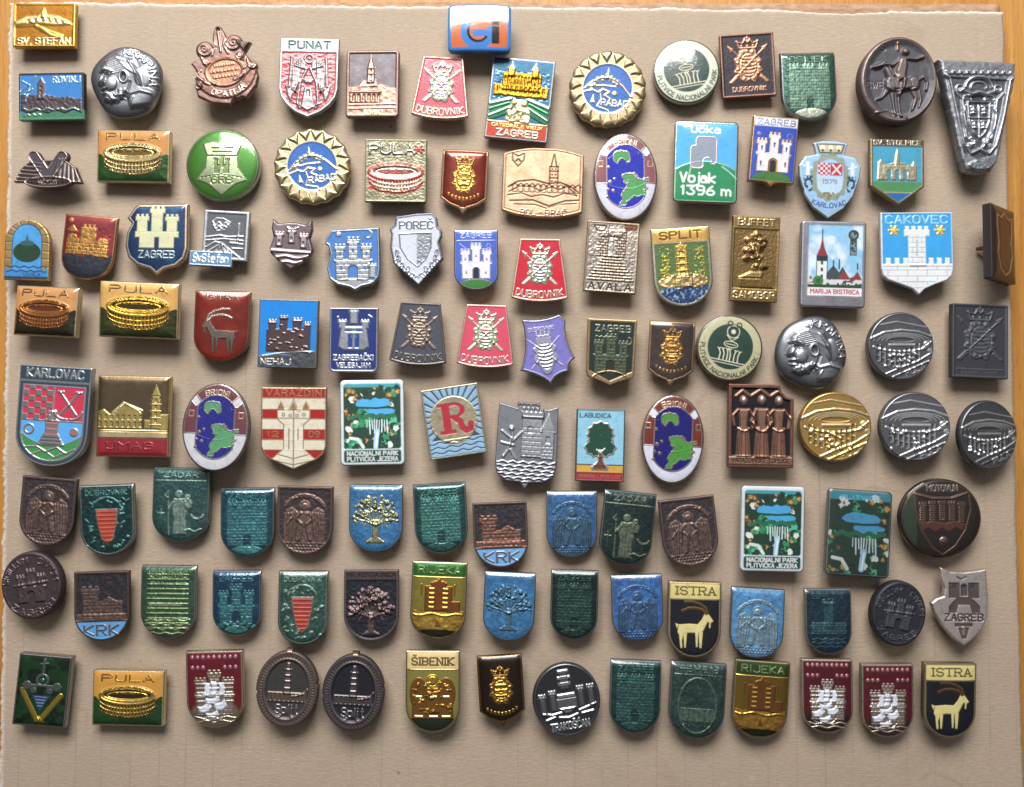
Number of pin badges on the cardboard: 112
